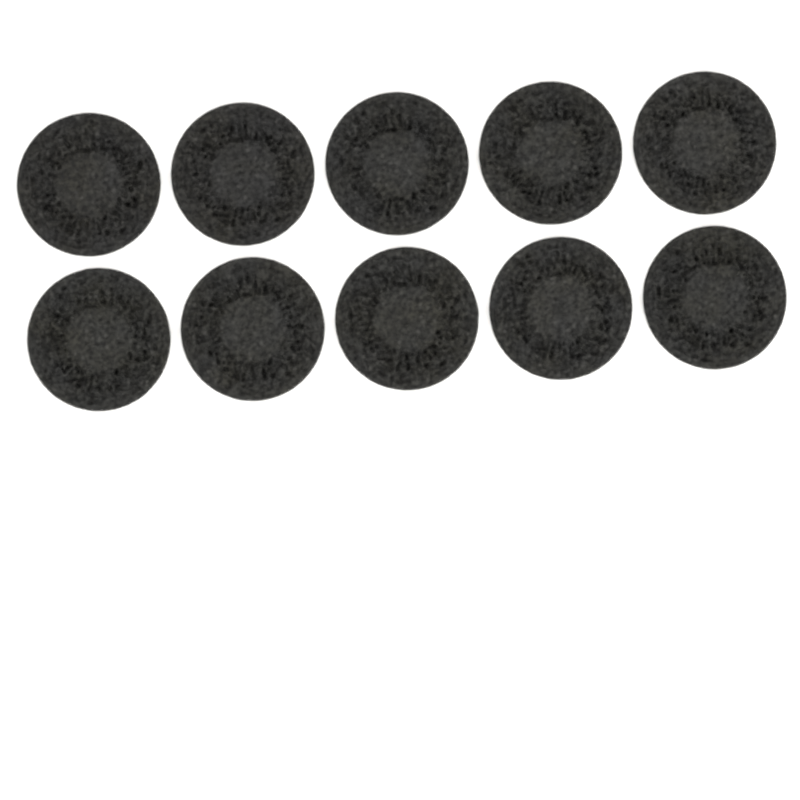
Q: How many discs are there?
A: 10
